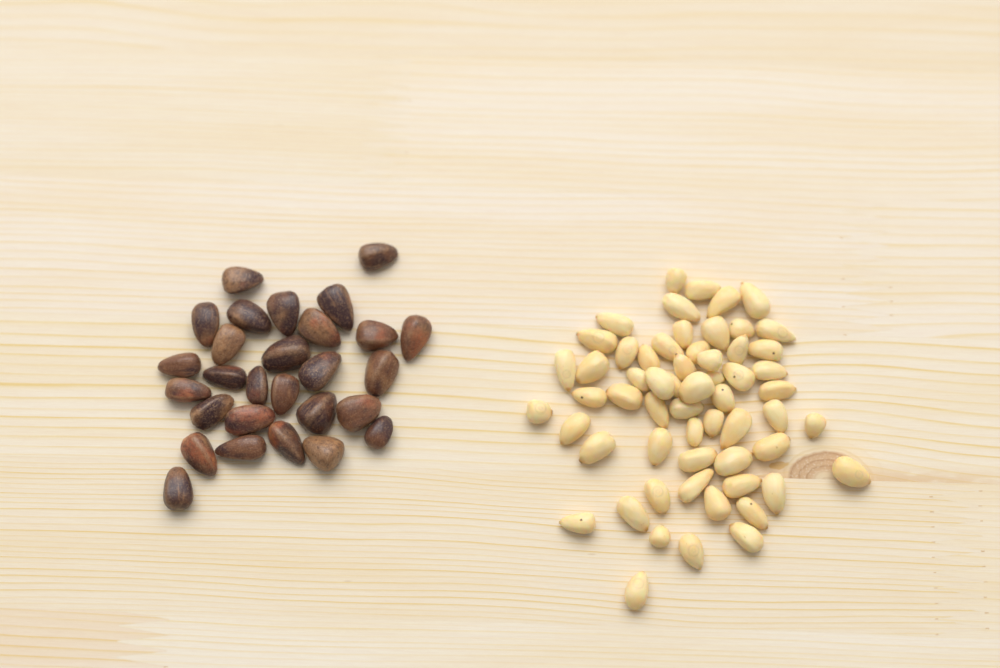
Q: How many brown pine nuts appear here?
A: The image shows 28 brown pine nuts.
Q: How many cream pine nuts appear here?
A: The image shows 59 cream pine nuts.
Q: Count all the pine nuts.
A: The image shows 87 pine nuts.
